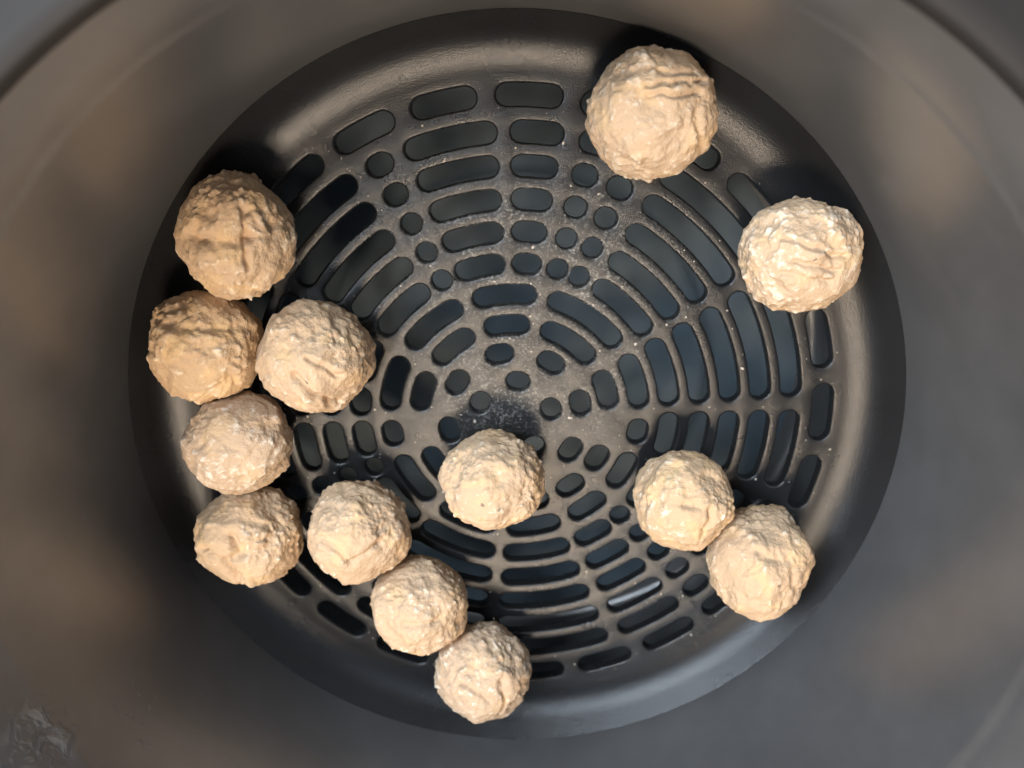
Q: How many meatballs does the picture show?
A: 13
